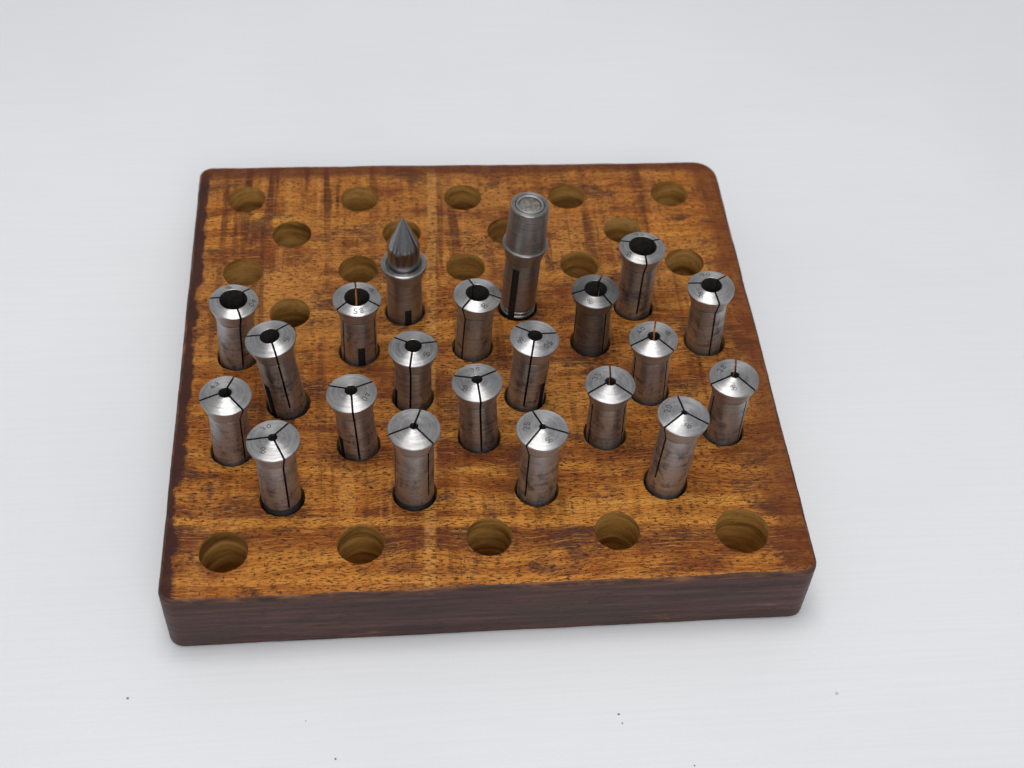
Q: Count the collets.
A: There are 19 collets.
